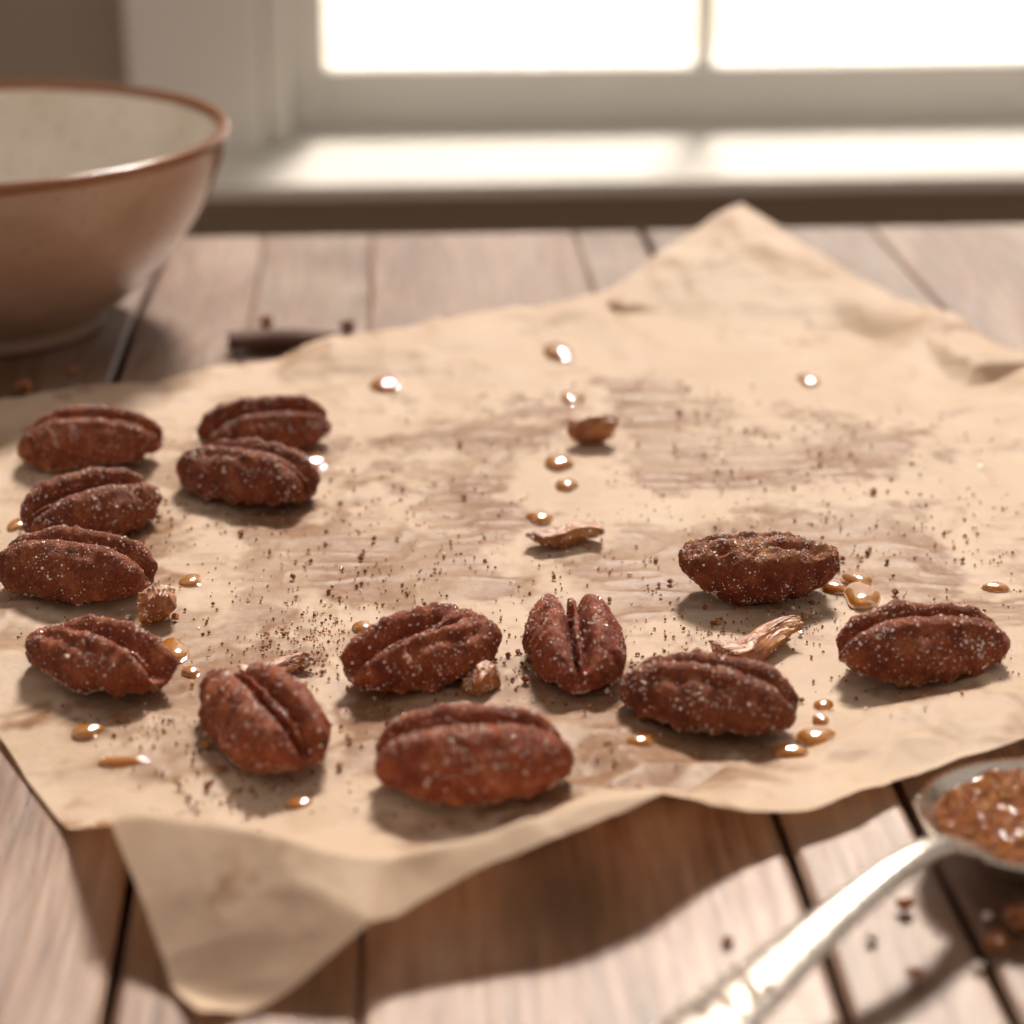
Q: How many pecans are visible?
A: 13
